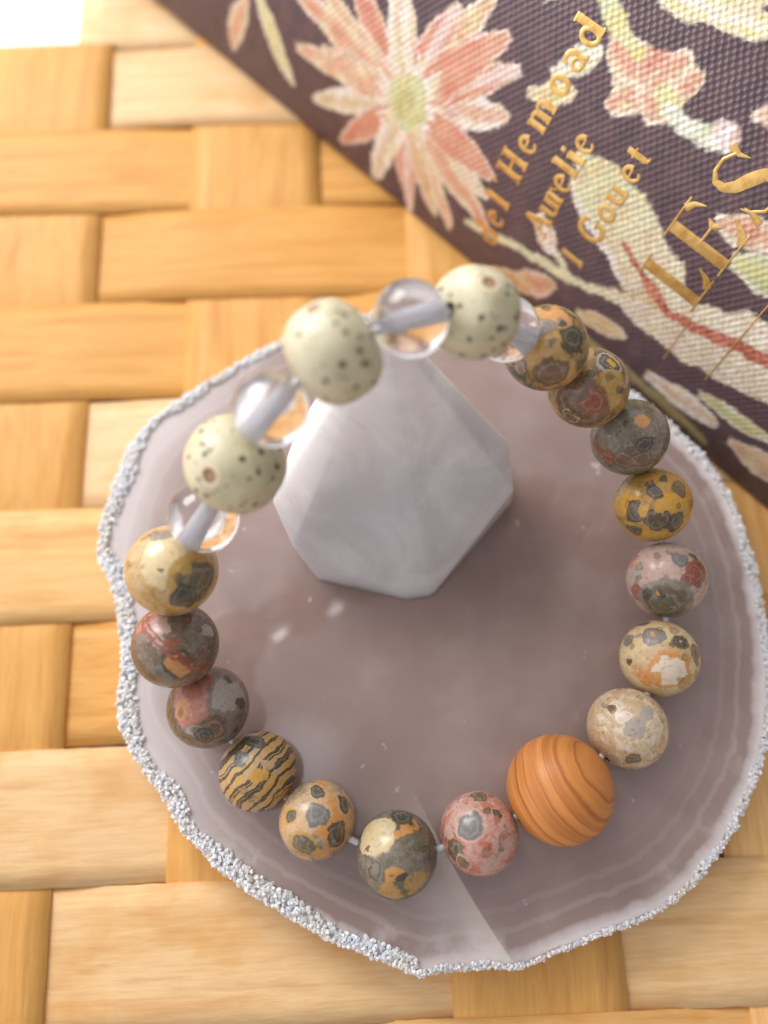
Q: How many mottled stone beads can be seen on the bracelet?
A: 14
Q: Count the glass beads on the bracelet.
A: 4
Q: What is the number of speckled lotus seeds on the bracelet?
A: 3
